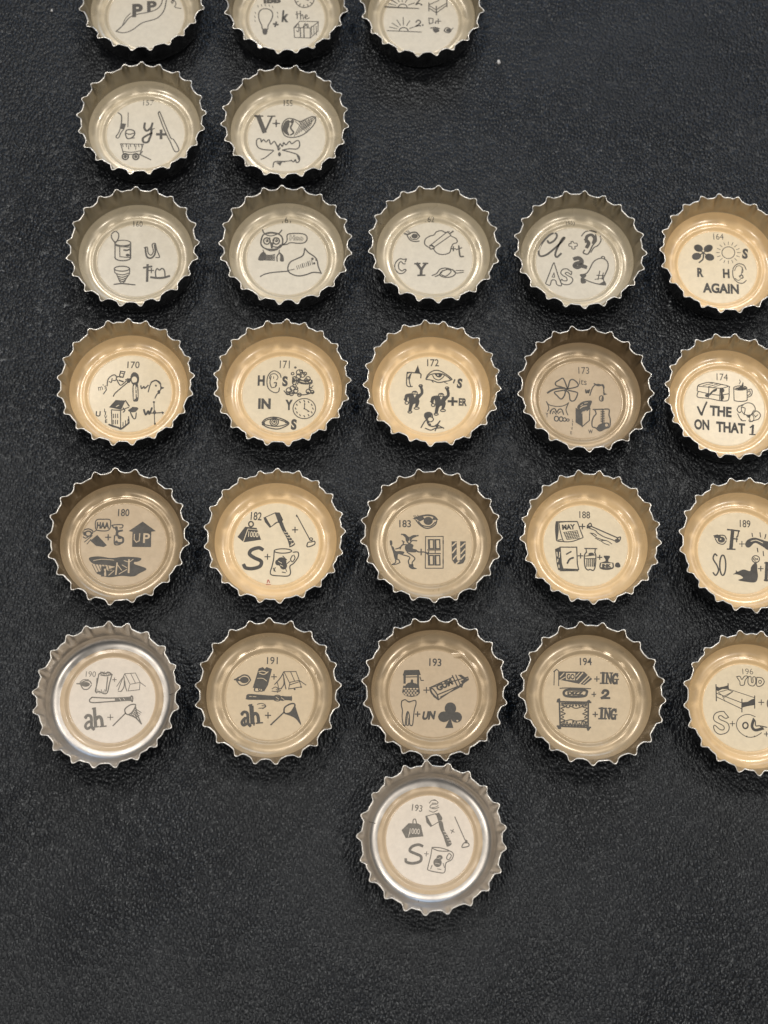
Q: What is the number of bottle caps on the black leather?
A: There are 26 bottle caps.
